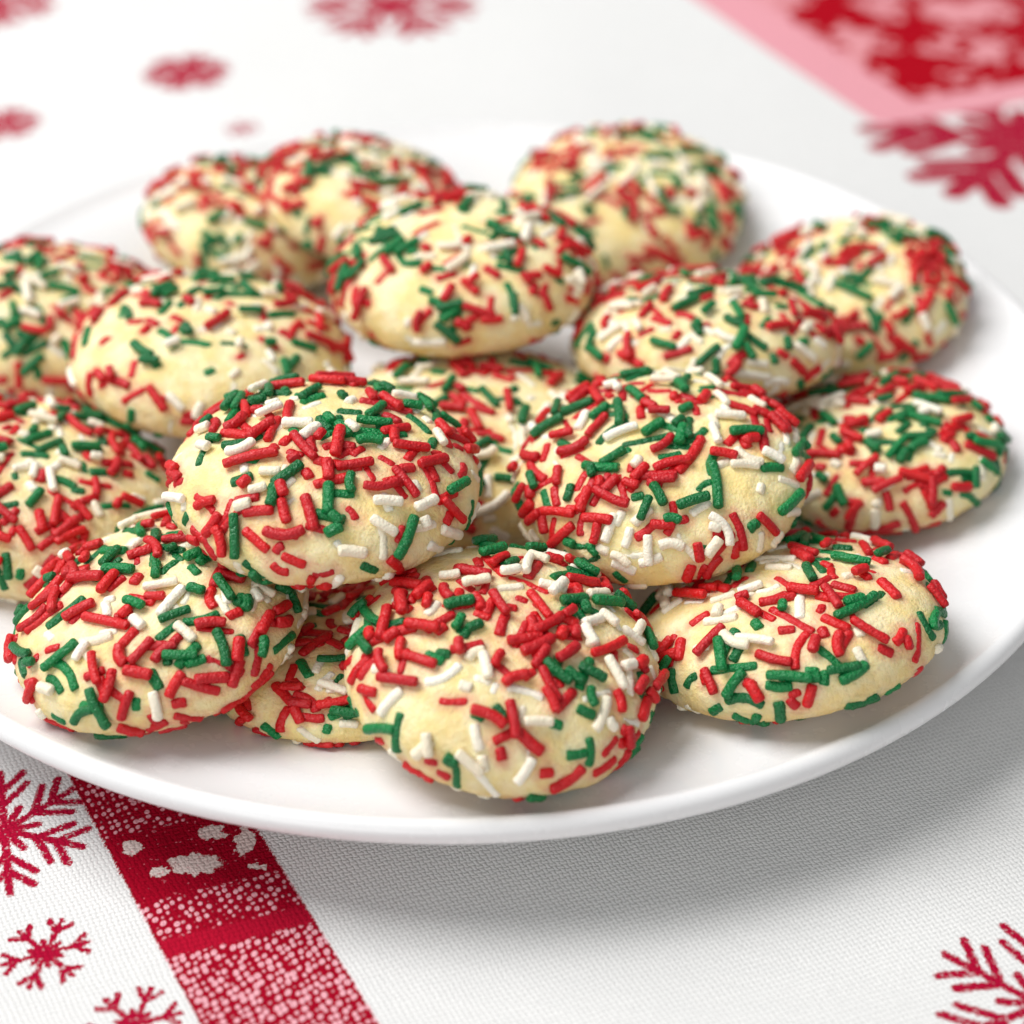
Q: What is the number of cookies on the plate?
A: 17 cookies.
